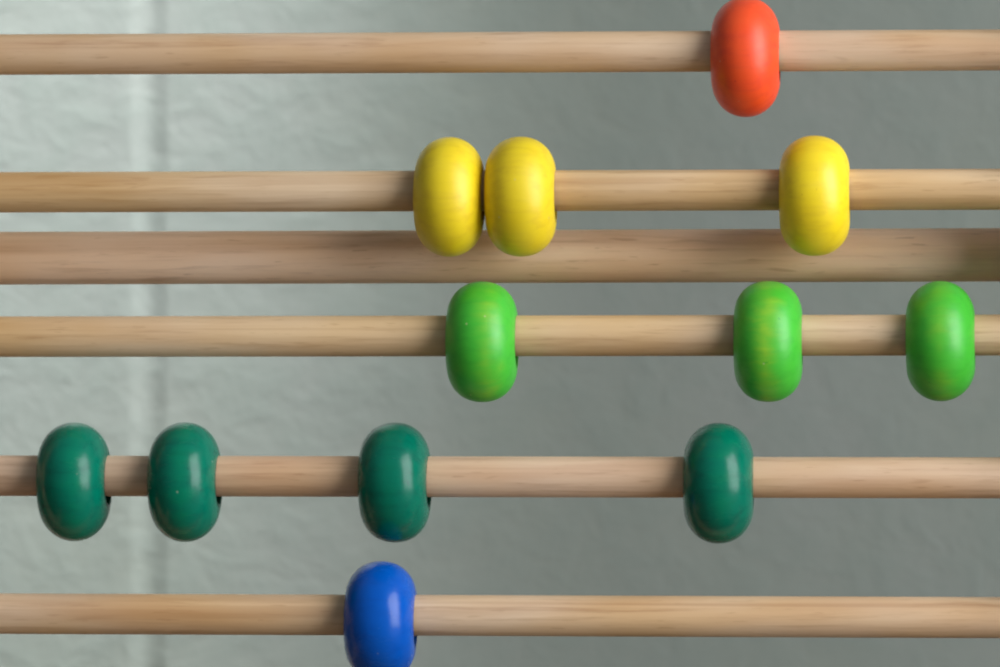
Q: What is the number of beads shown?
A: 12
